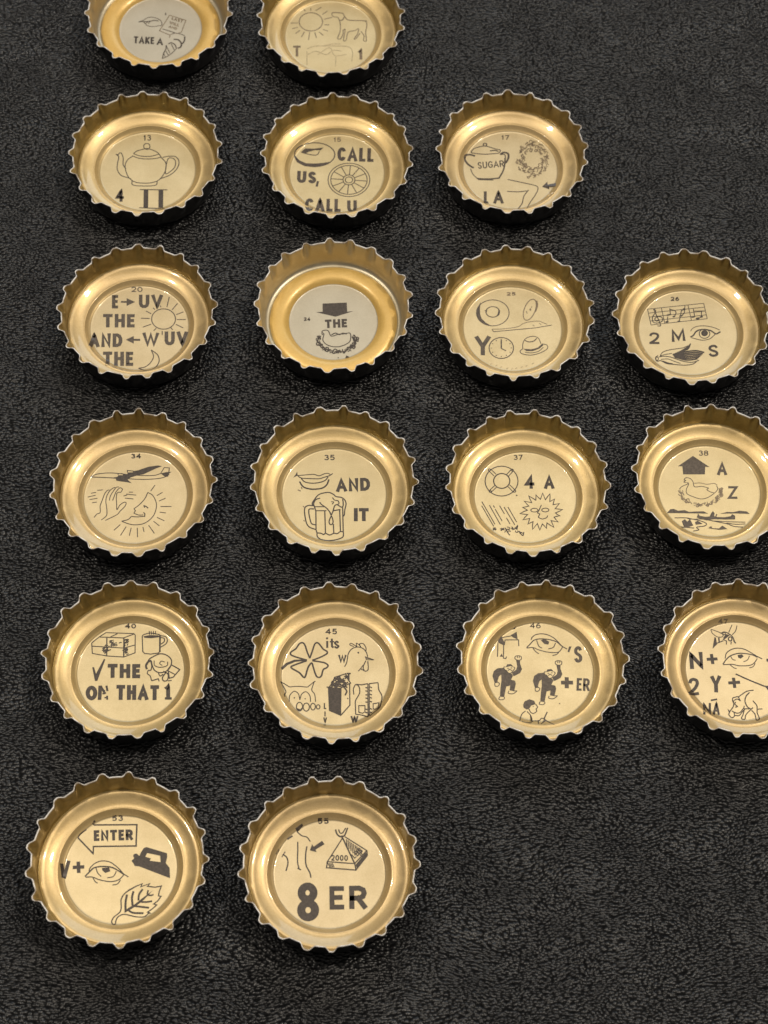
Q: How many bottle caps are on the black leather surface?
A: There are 19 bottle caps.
